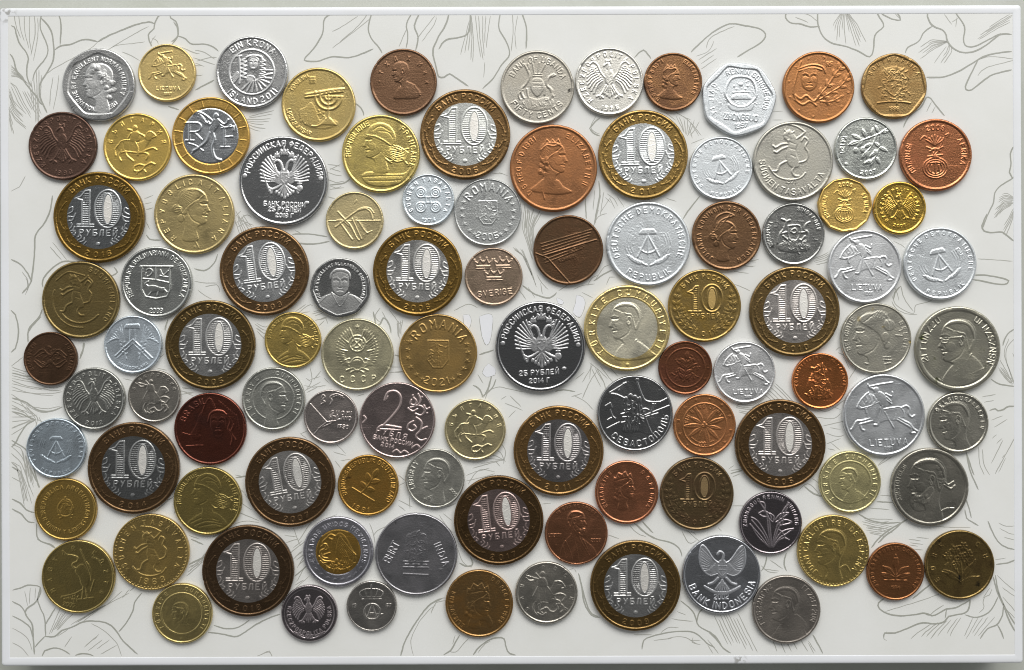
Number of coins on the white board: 100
